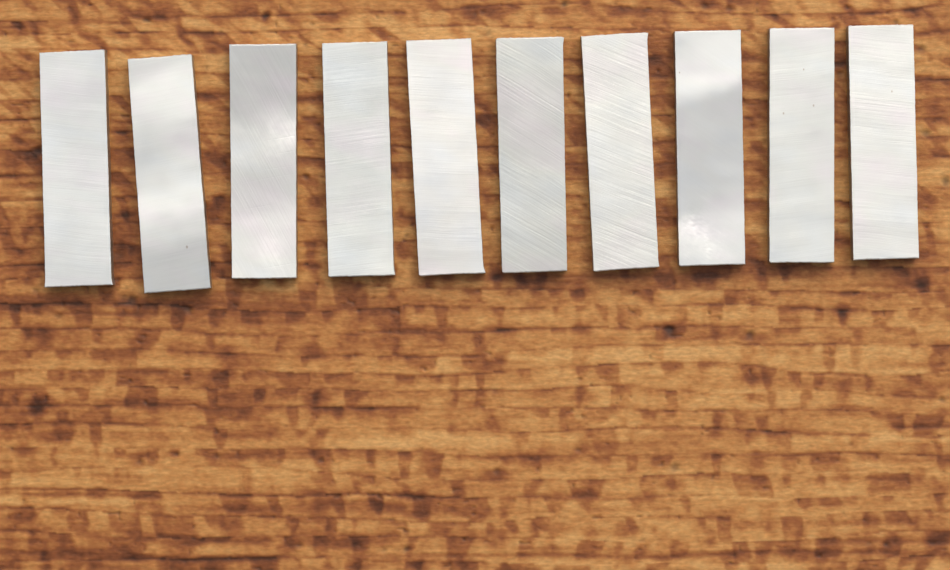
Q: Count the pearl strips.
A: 10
